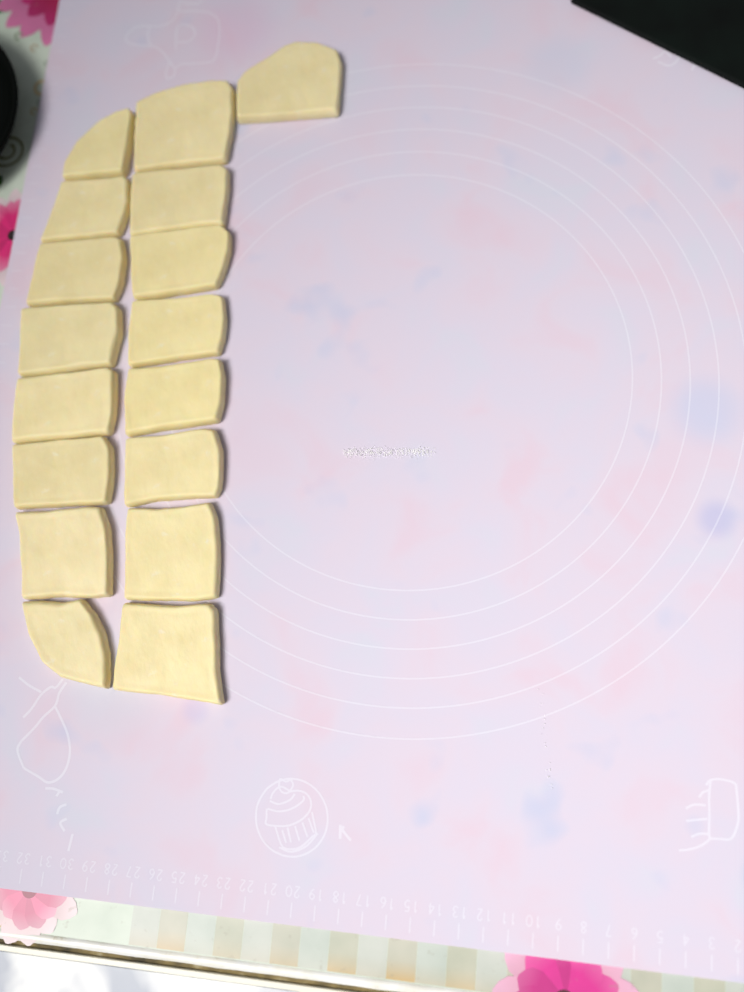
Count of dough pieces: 17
